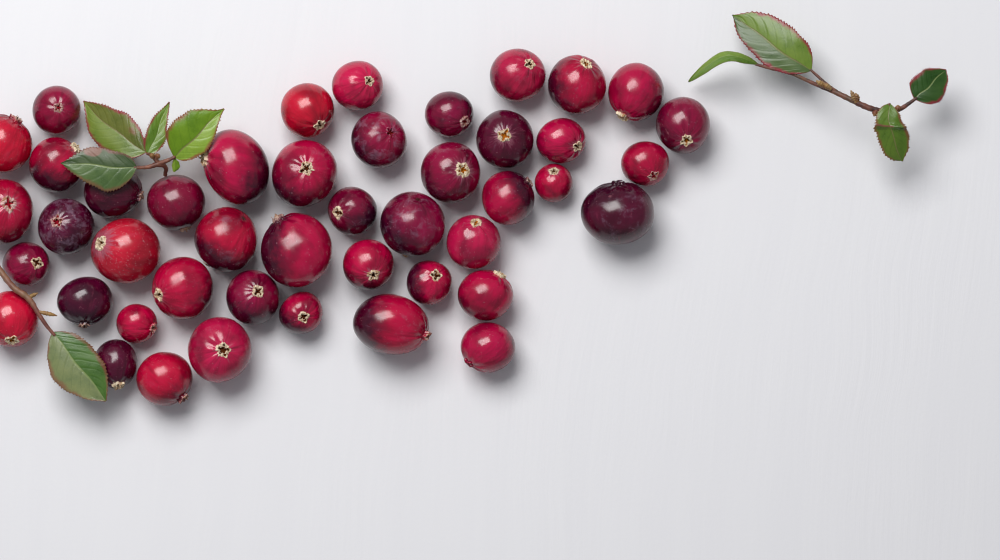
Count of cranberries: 45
